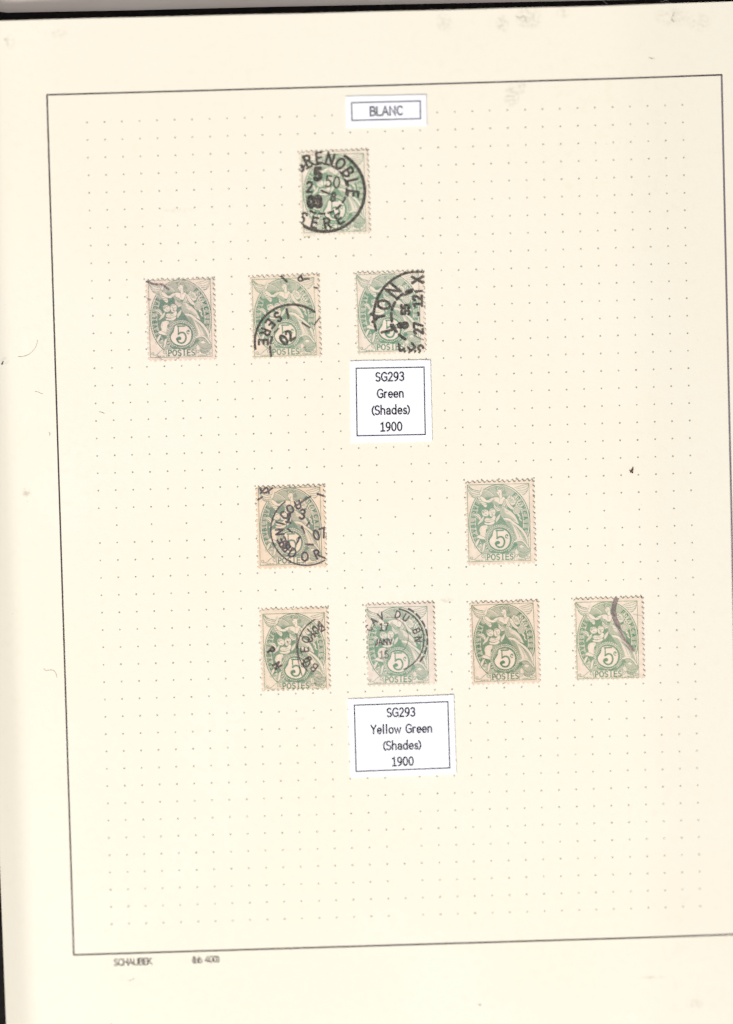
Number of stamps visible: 10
